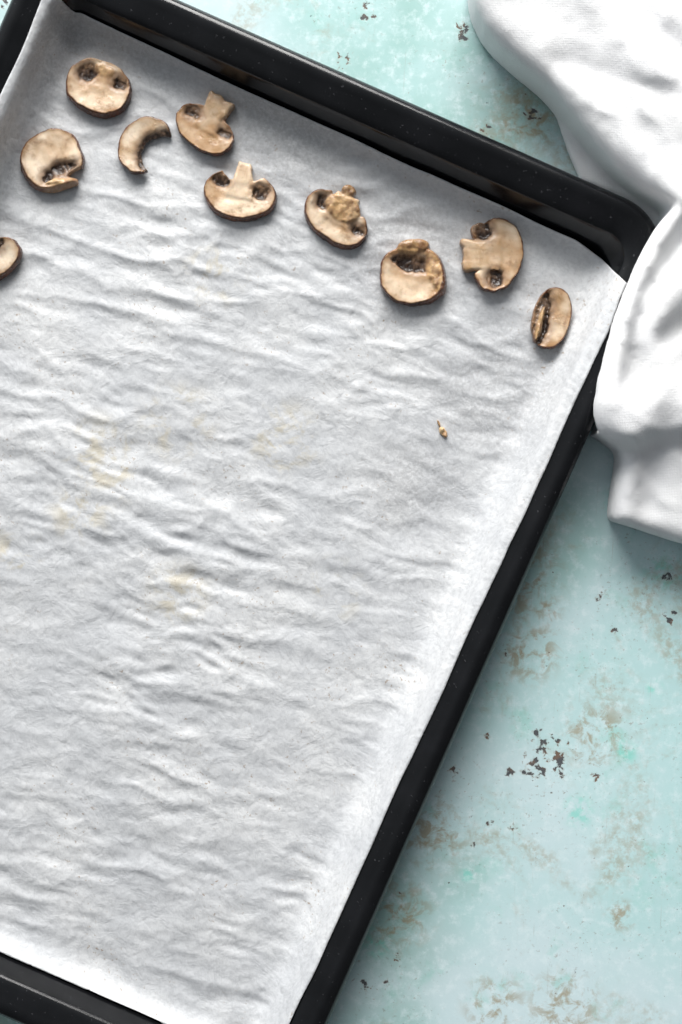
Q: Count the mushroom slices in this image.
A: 10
